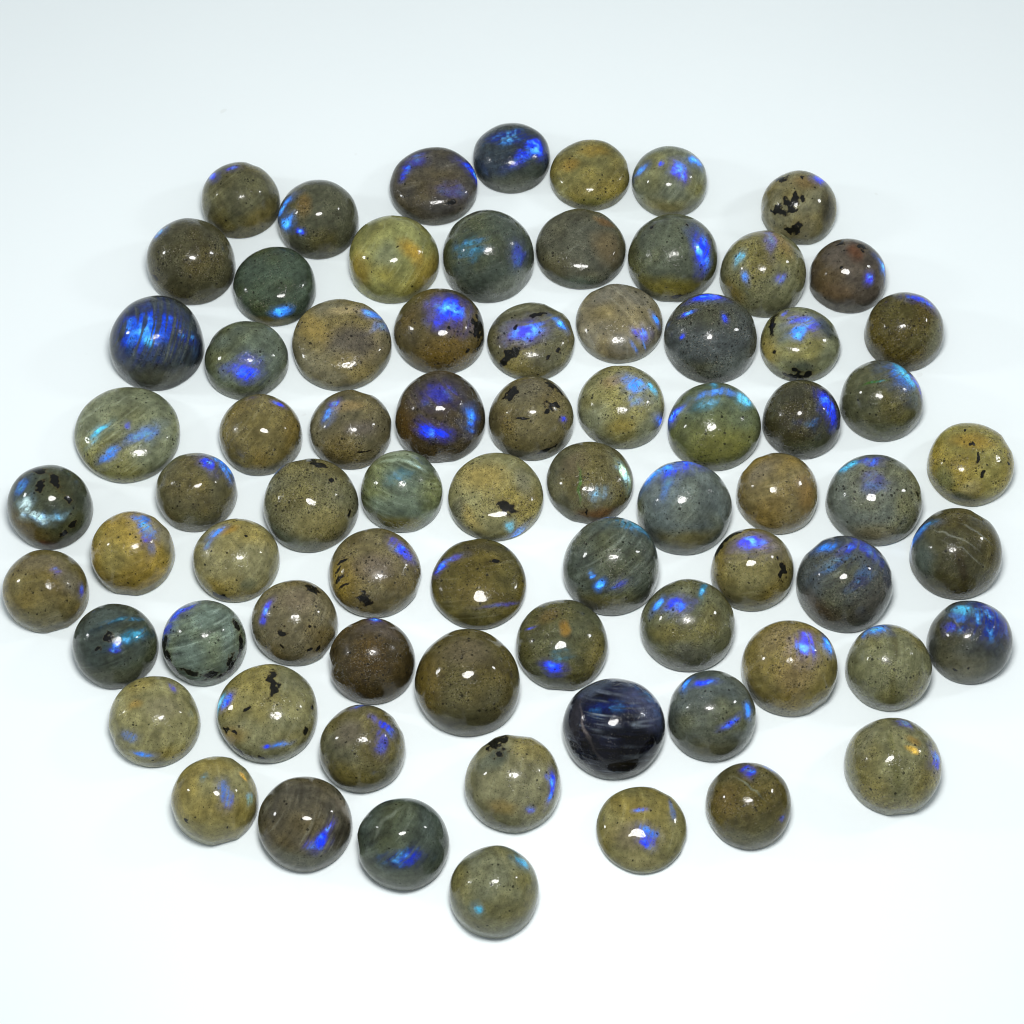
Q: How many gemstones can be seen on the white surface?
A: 75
